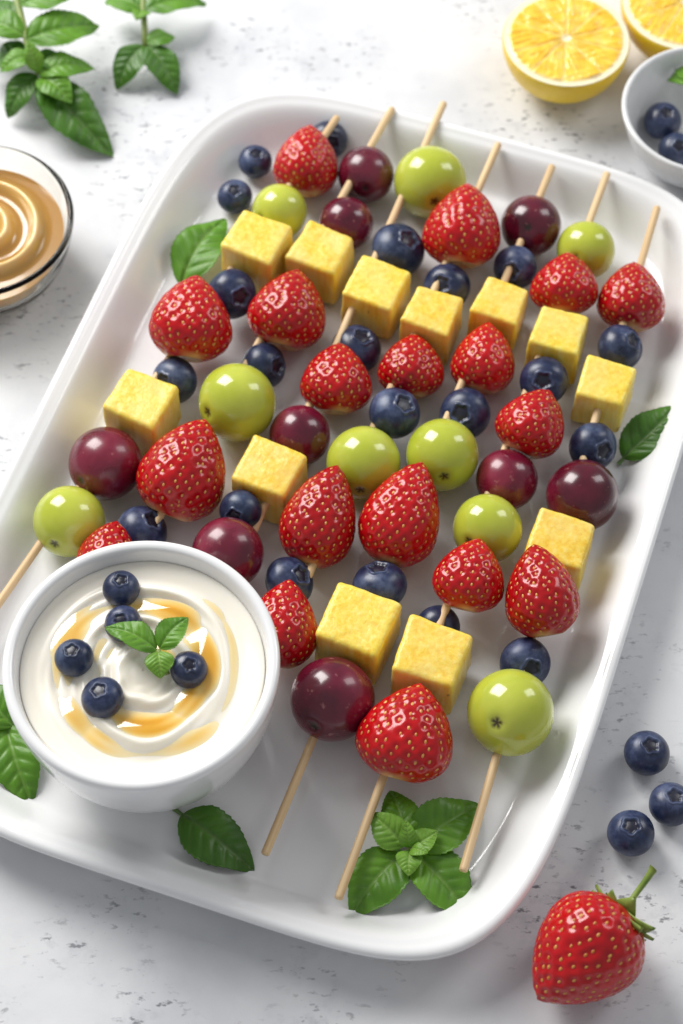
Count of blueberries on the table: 31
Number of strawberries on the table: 19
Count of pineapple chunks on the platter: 12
